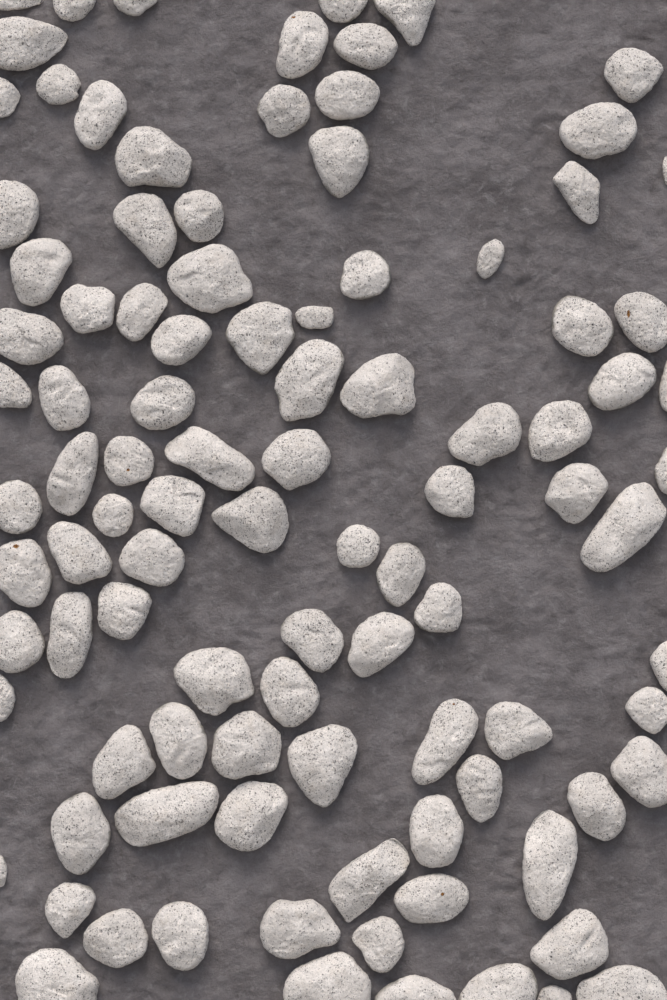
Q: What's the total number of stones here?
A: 100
